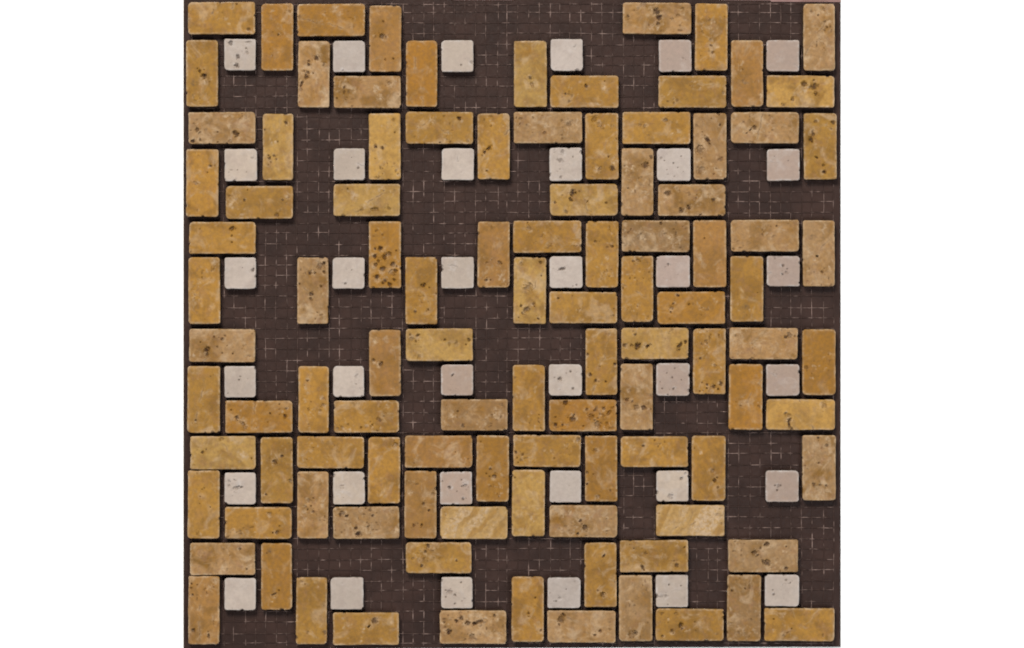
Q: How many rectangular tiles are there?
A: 104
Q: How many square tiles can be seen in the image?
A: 36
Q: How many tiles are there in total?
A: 140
